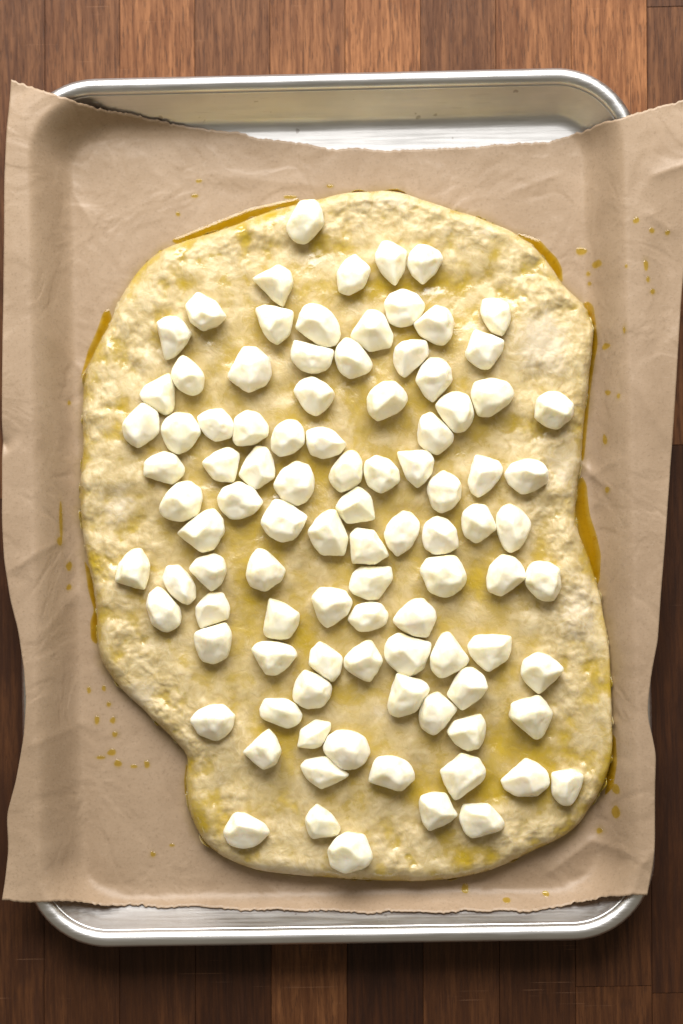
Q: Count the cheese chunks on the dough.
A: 97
